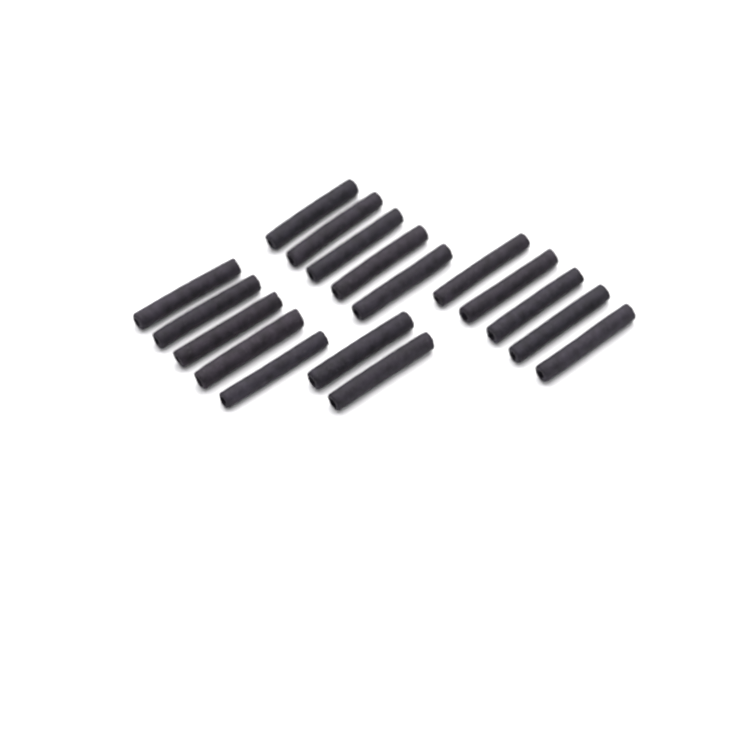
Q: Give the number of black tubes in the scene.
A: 17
